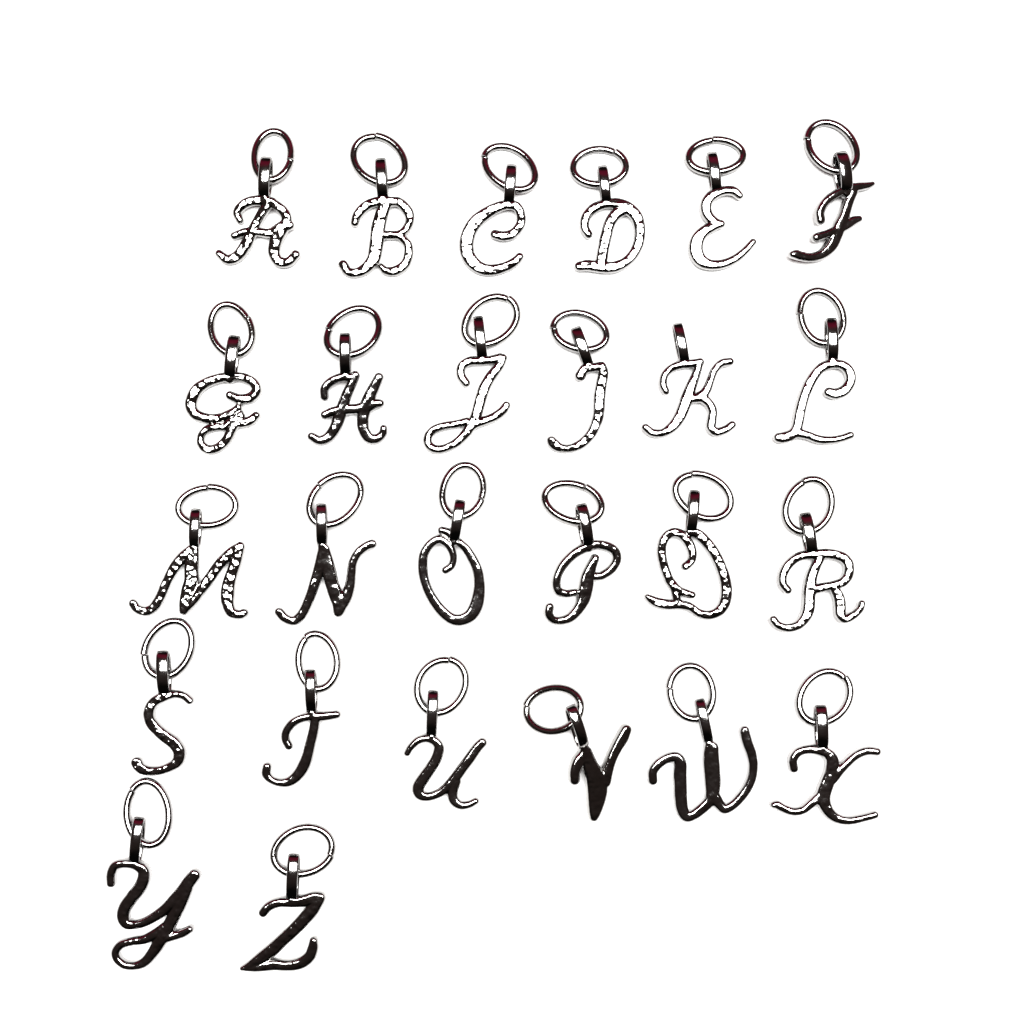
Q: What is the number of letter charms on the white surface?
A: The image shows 26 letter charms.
